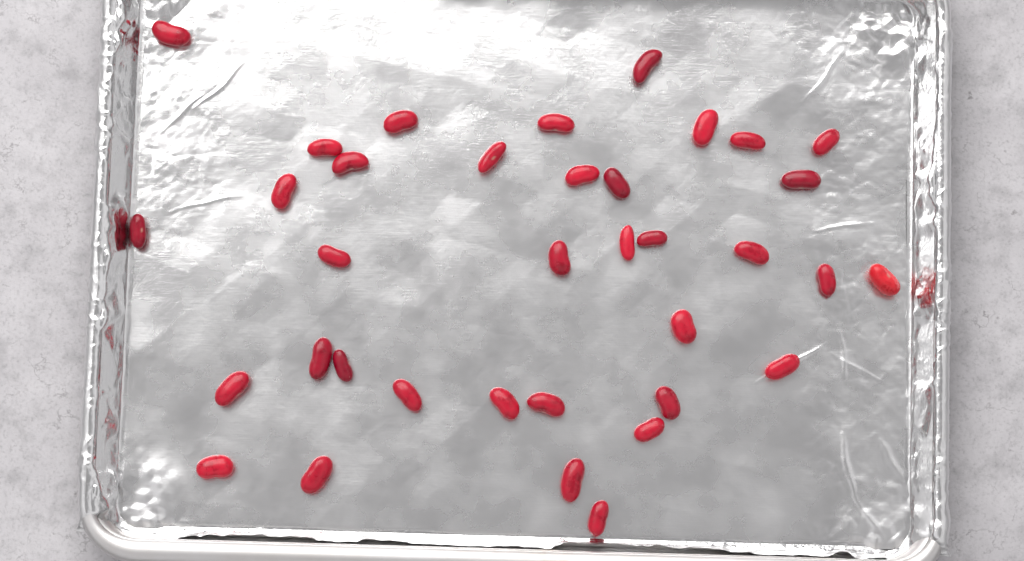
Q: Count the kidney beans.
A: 36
